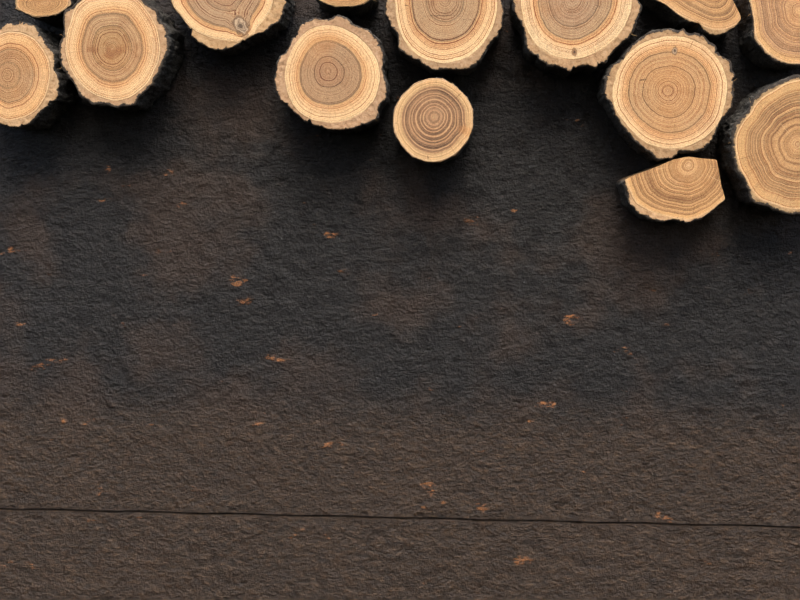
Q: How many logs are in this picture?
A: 14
